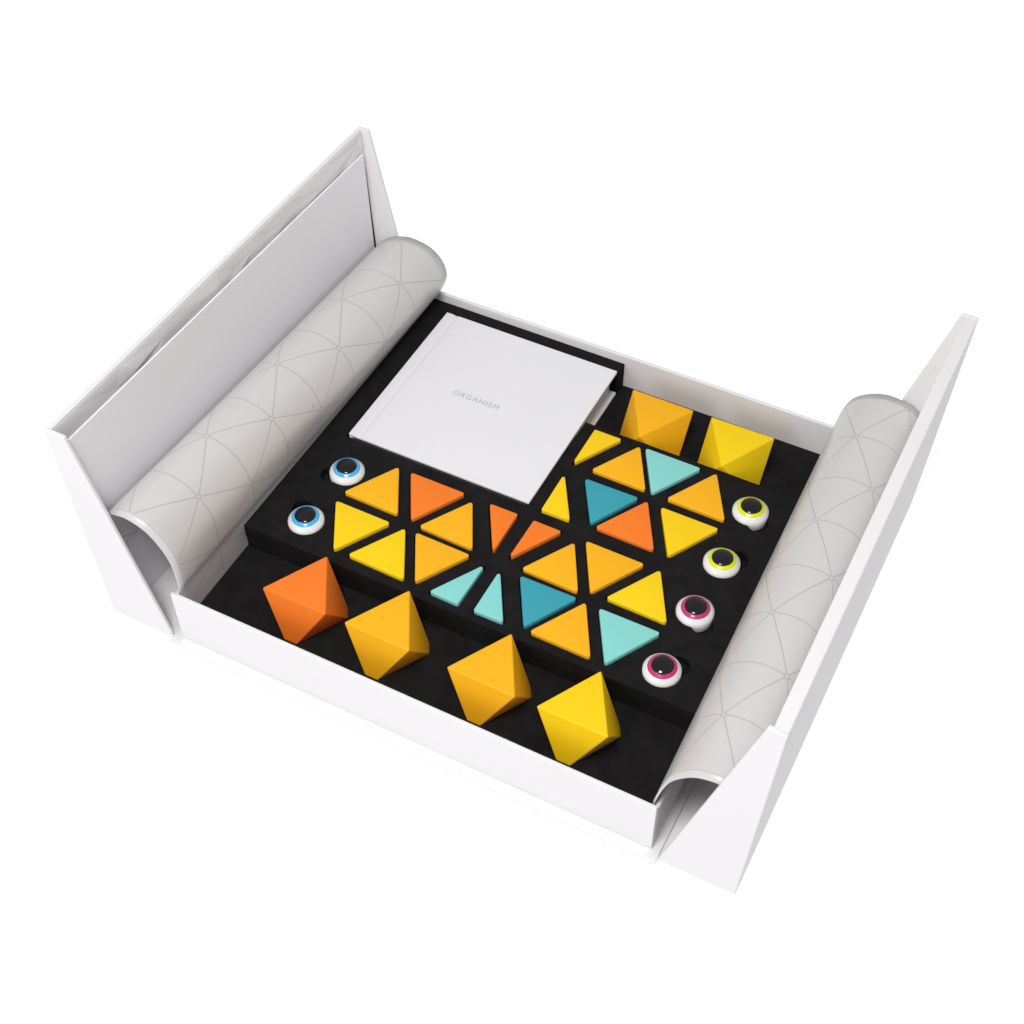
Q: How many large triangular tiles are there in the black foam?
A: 18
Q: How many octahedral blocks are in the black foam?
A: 6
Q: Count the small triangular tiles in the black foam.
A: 6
